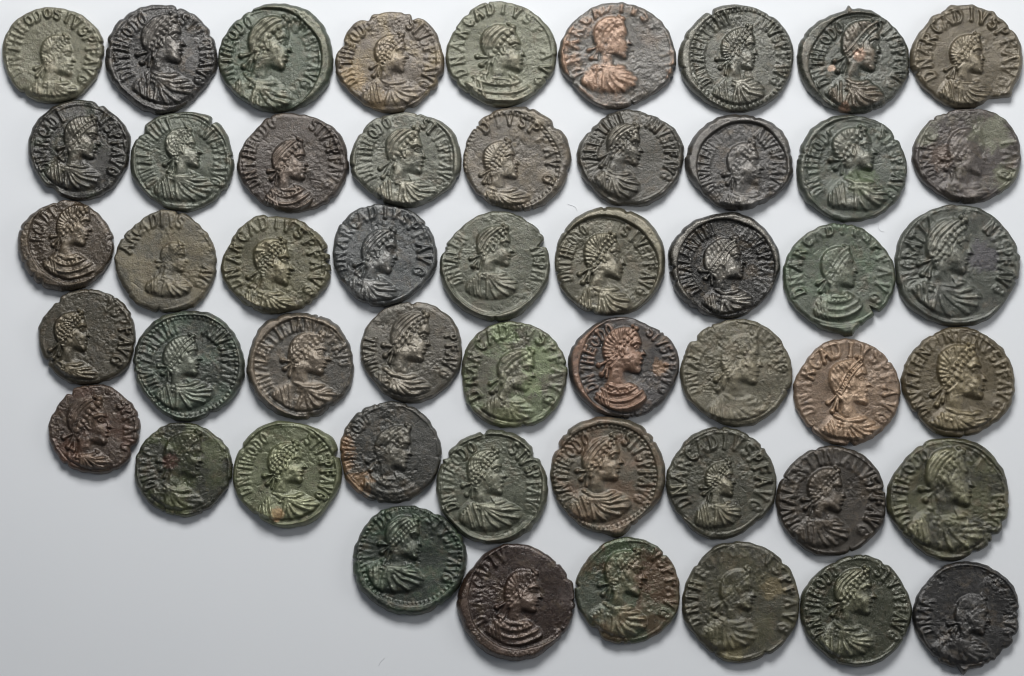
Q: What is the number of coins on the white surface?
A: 51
